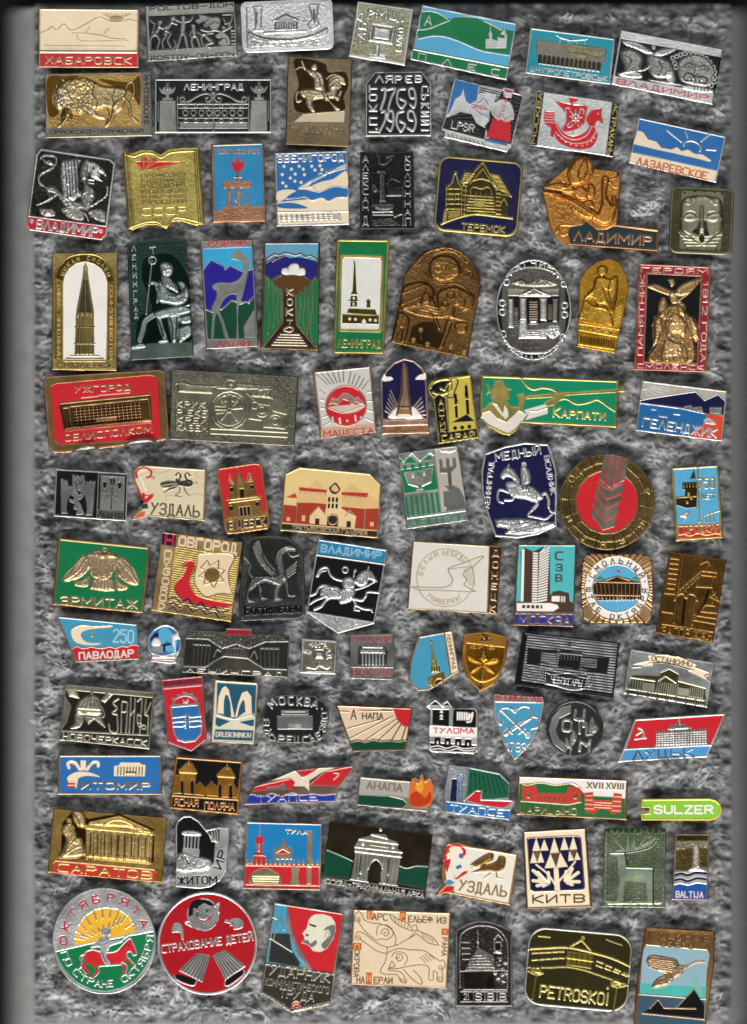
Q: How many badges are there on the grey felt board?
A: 94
